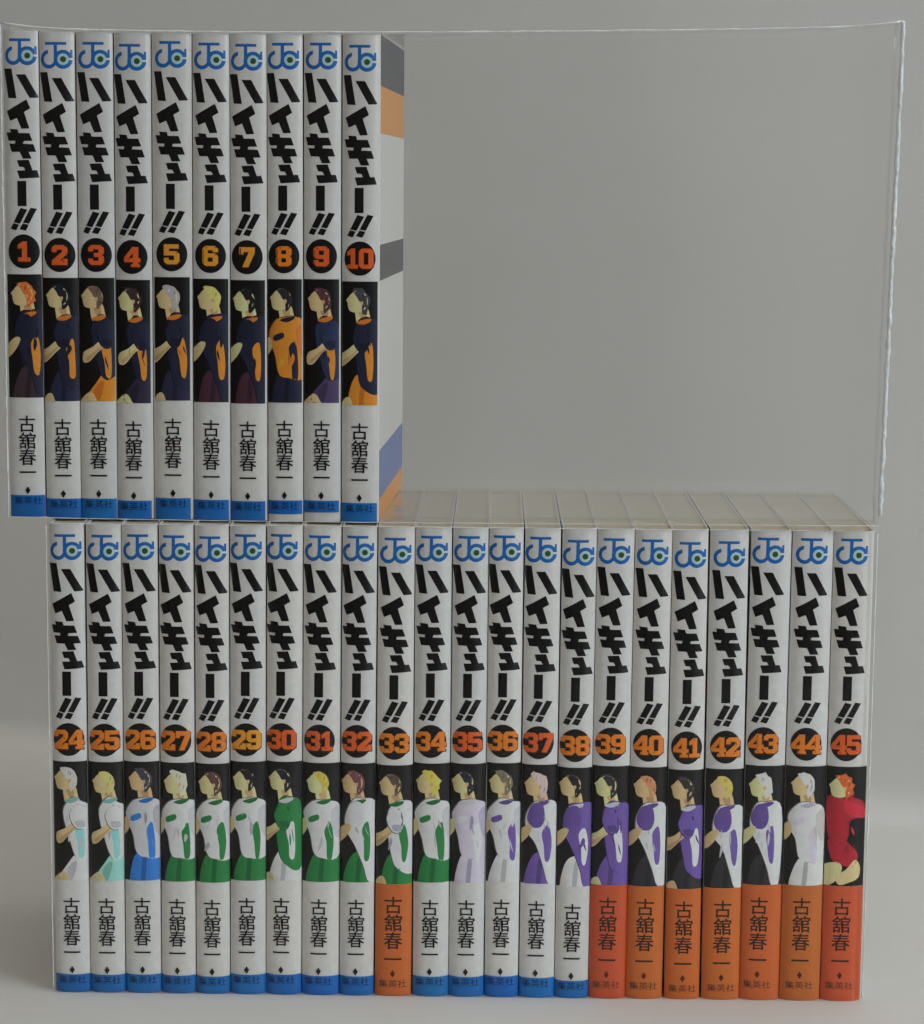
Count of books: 32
